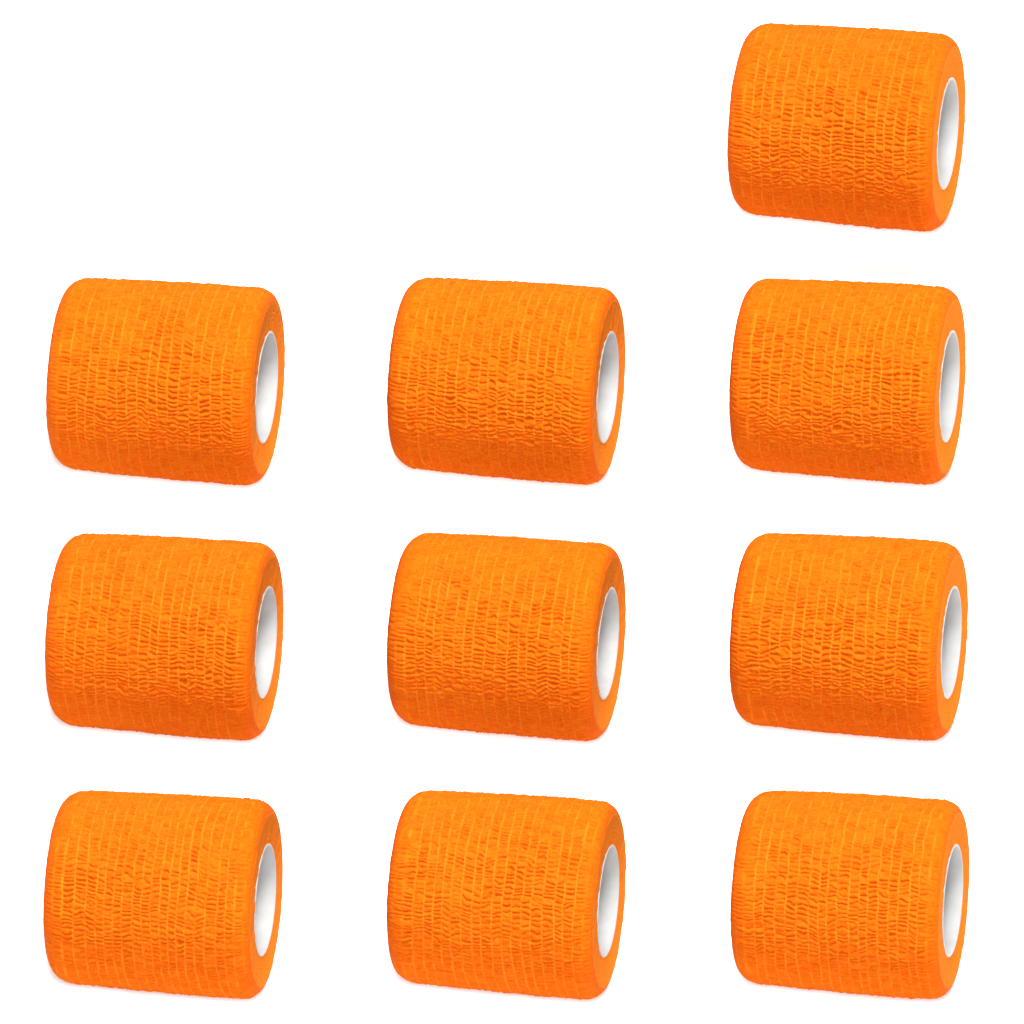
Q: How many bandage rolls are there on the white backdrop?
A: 10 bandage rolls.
